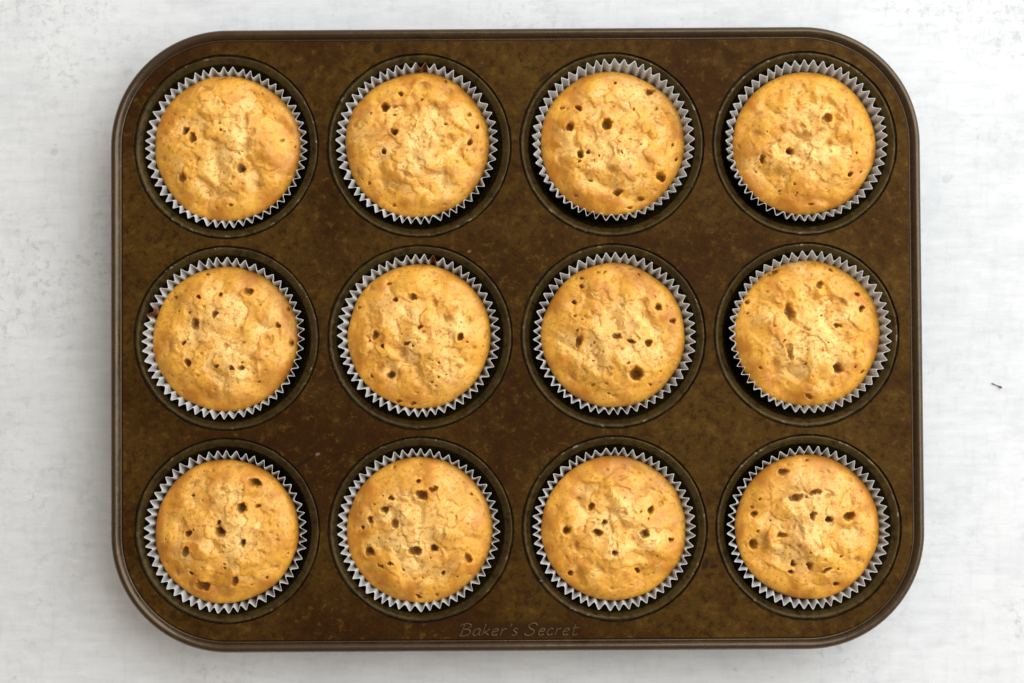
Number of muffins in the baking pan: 12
